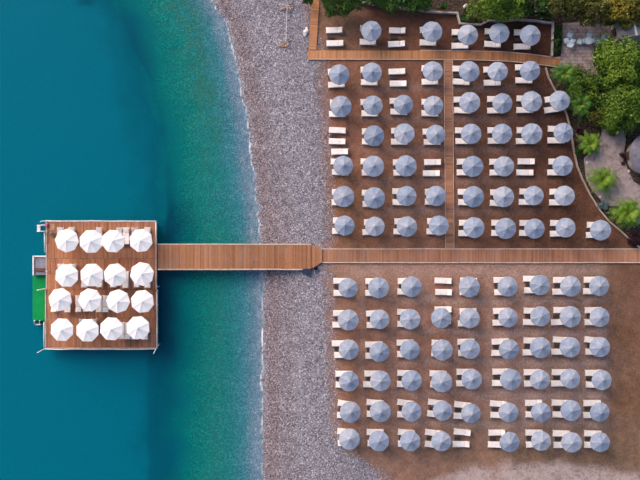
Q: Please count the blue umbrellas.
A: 101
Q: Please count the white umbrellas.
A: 16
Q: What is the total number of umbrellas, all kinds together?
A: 117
